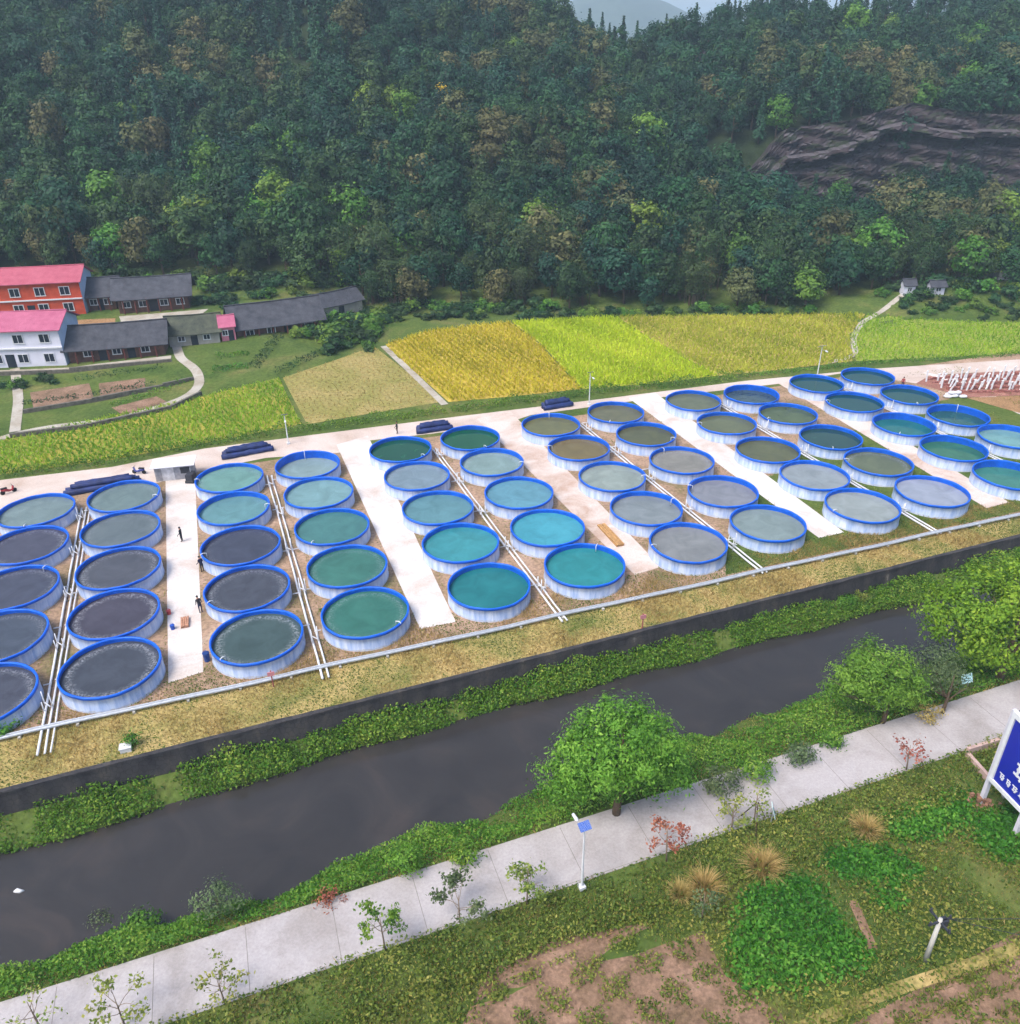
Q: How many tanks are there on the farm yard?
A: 59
